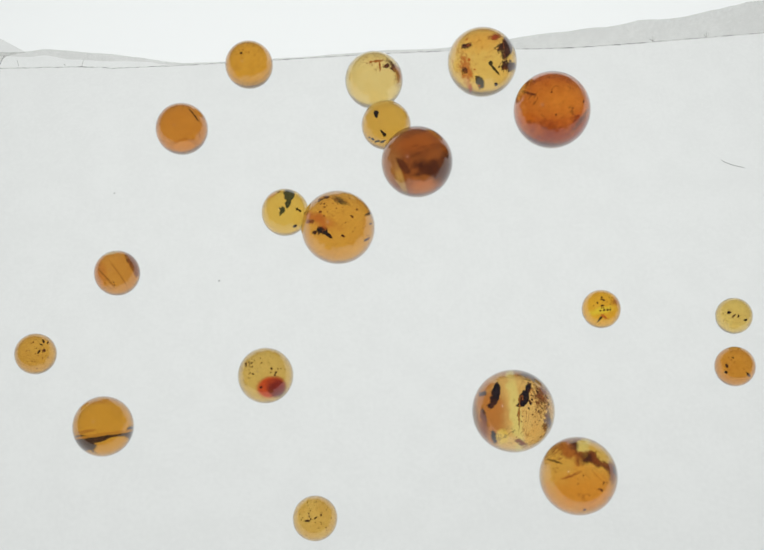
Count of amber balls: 19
